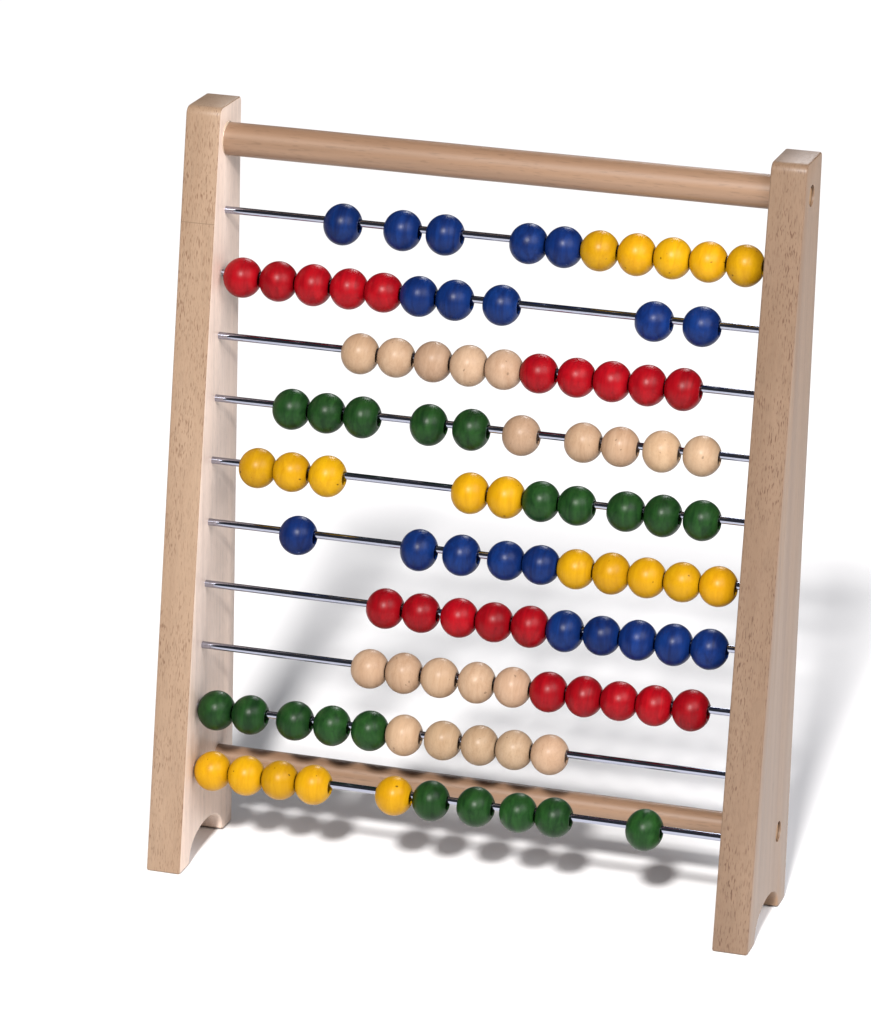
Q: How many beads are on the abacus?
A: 100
